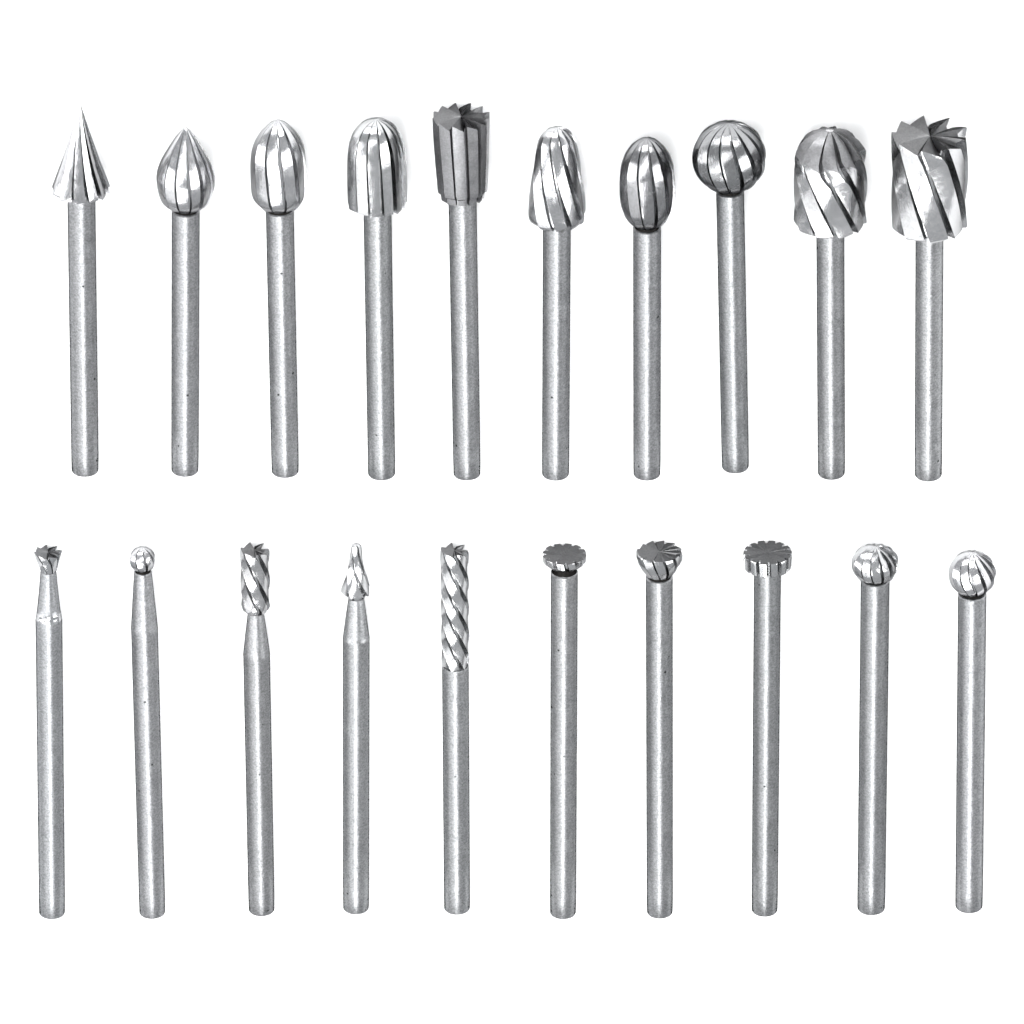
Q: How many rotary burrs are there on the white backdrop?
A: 20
